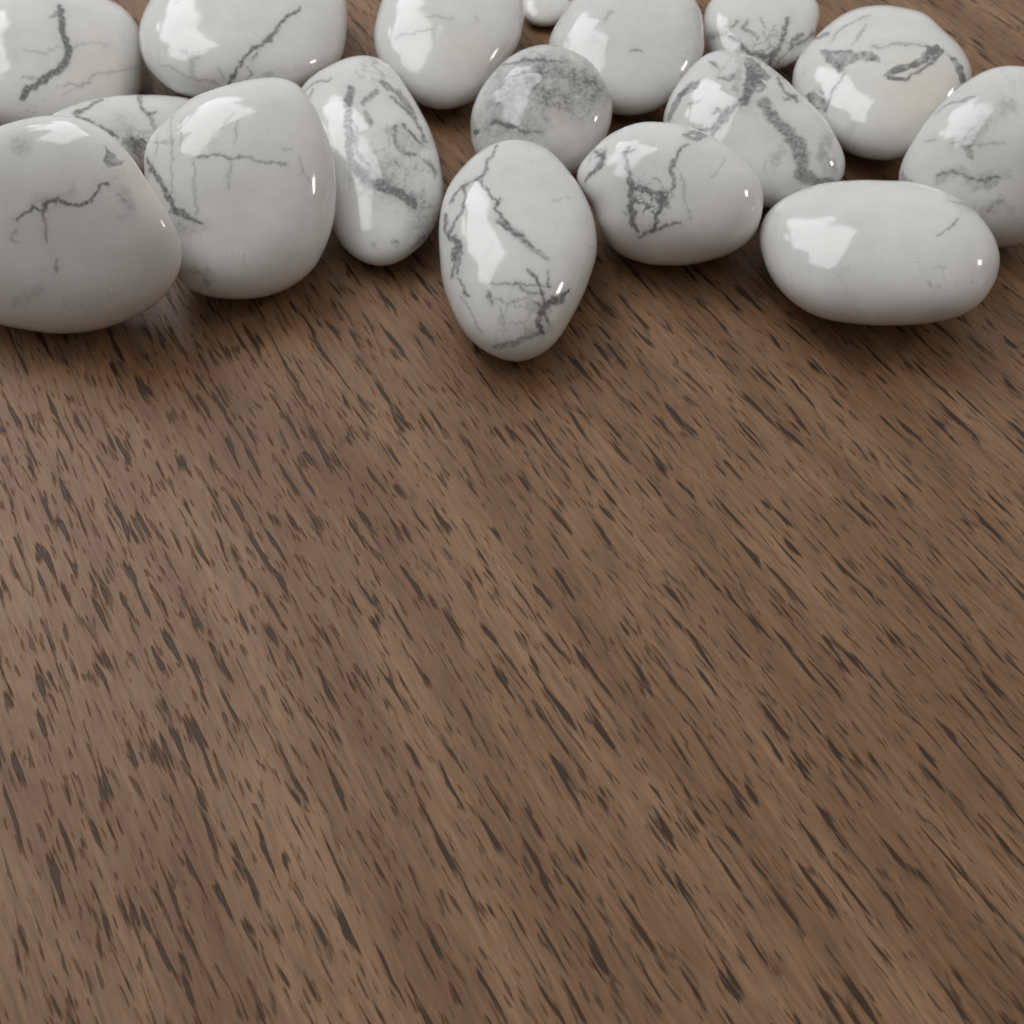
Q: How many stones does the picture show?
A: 17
